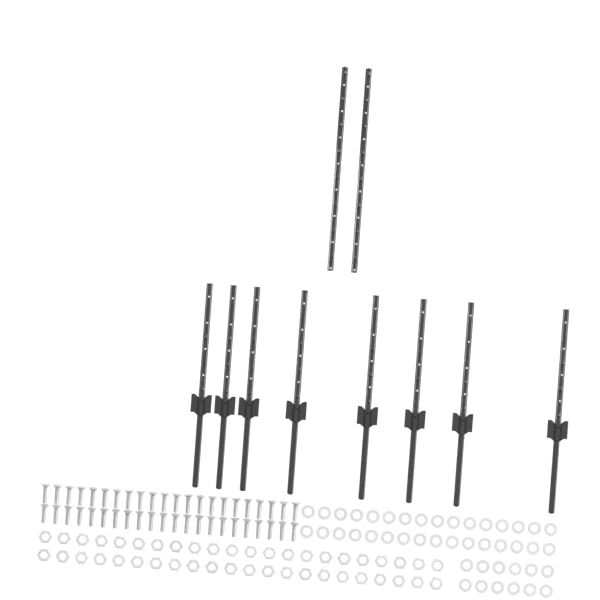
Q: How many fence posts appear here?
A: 10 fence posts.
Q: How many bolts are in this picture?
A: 44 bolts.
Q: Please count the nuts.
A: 44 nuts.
